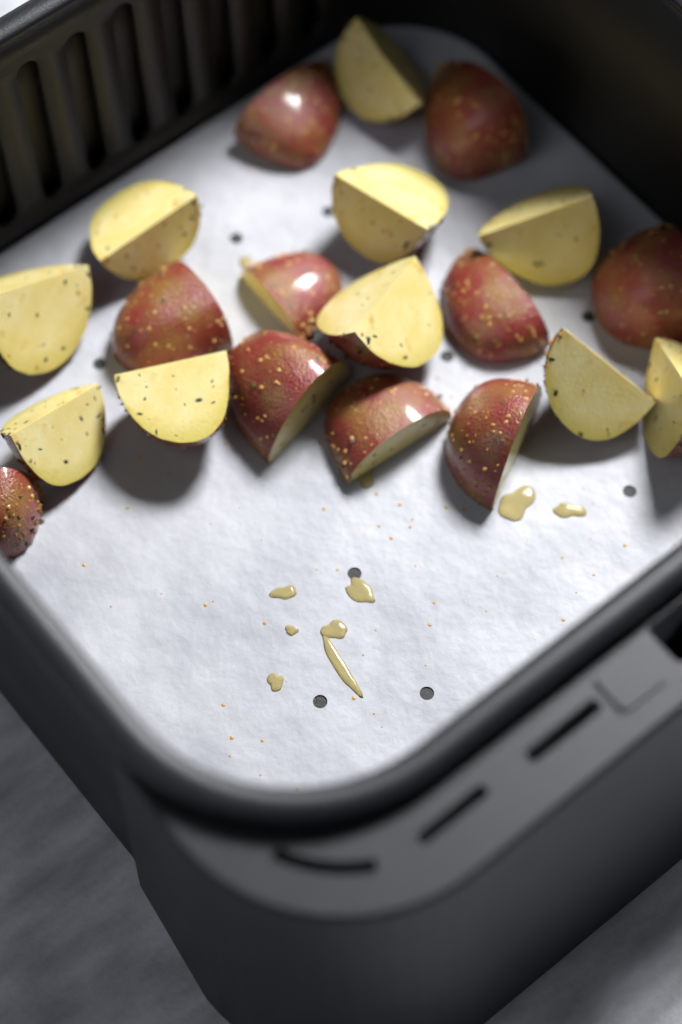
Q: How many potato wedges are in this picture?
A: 20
